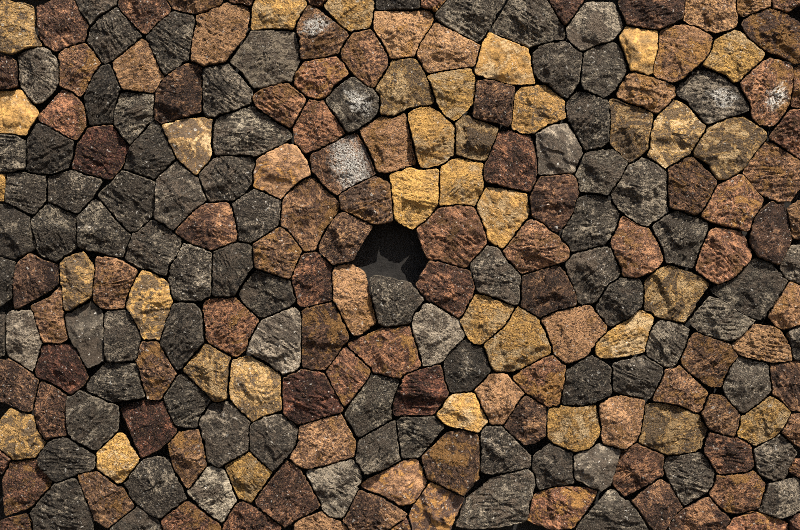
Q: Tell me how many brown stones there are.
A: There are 105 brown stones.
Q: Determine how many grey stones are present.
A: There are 82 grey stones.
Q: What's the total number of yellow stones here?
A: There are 35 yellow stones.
